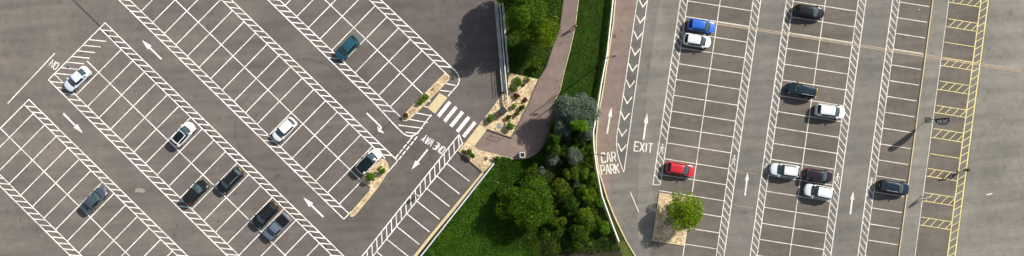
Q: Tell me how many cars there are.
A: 20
